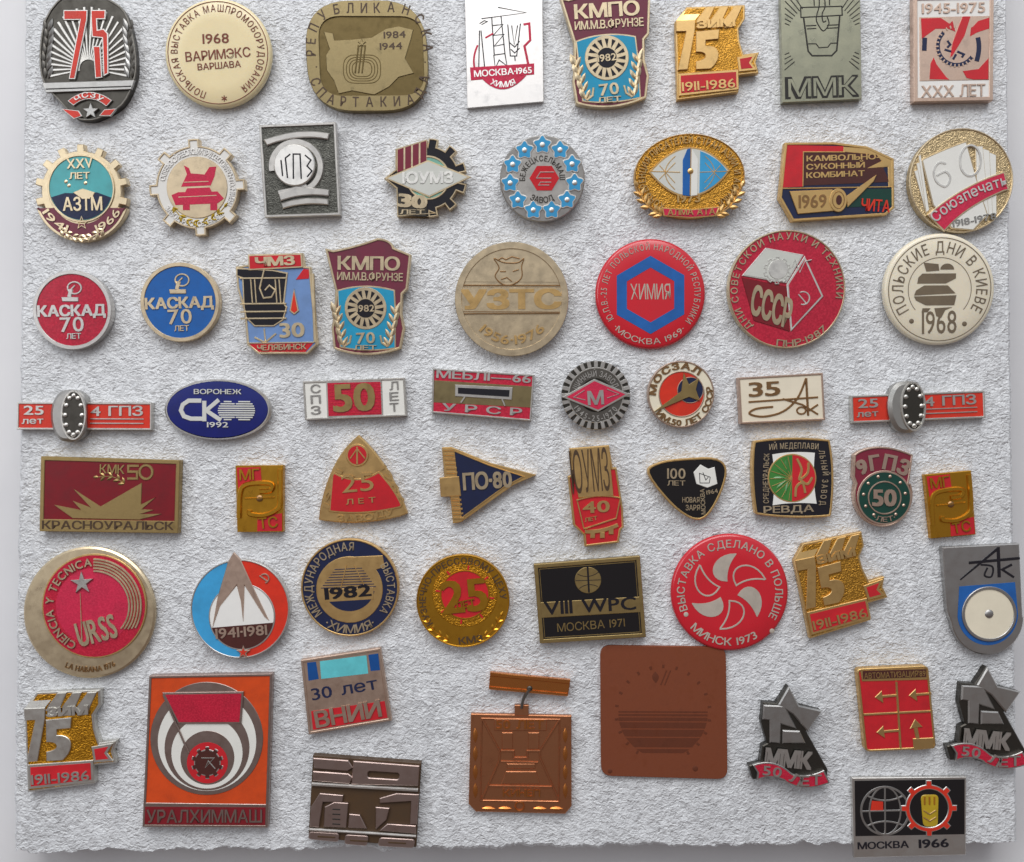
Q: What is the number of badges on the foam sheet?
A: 59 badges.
